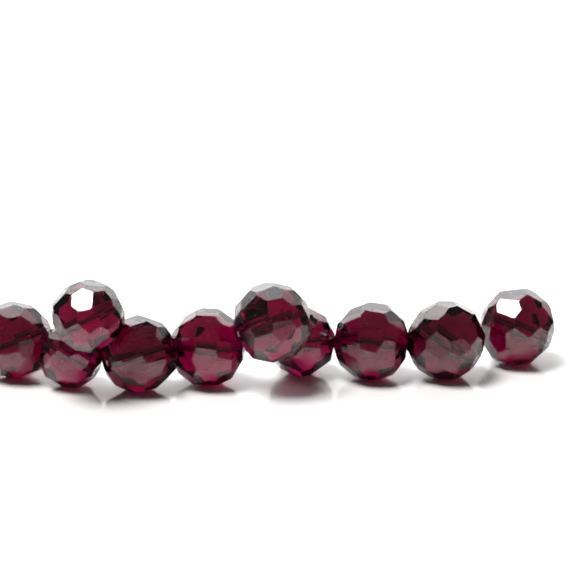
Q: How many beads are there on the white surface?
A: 10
